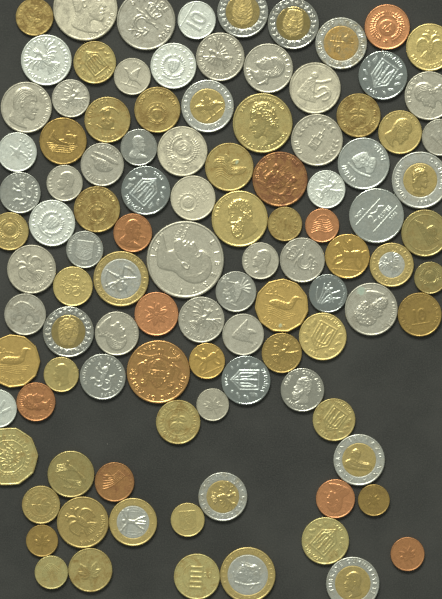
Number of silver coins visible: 44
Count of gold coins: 38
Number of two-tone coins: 13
